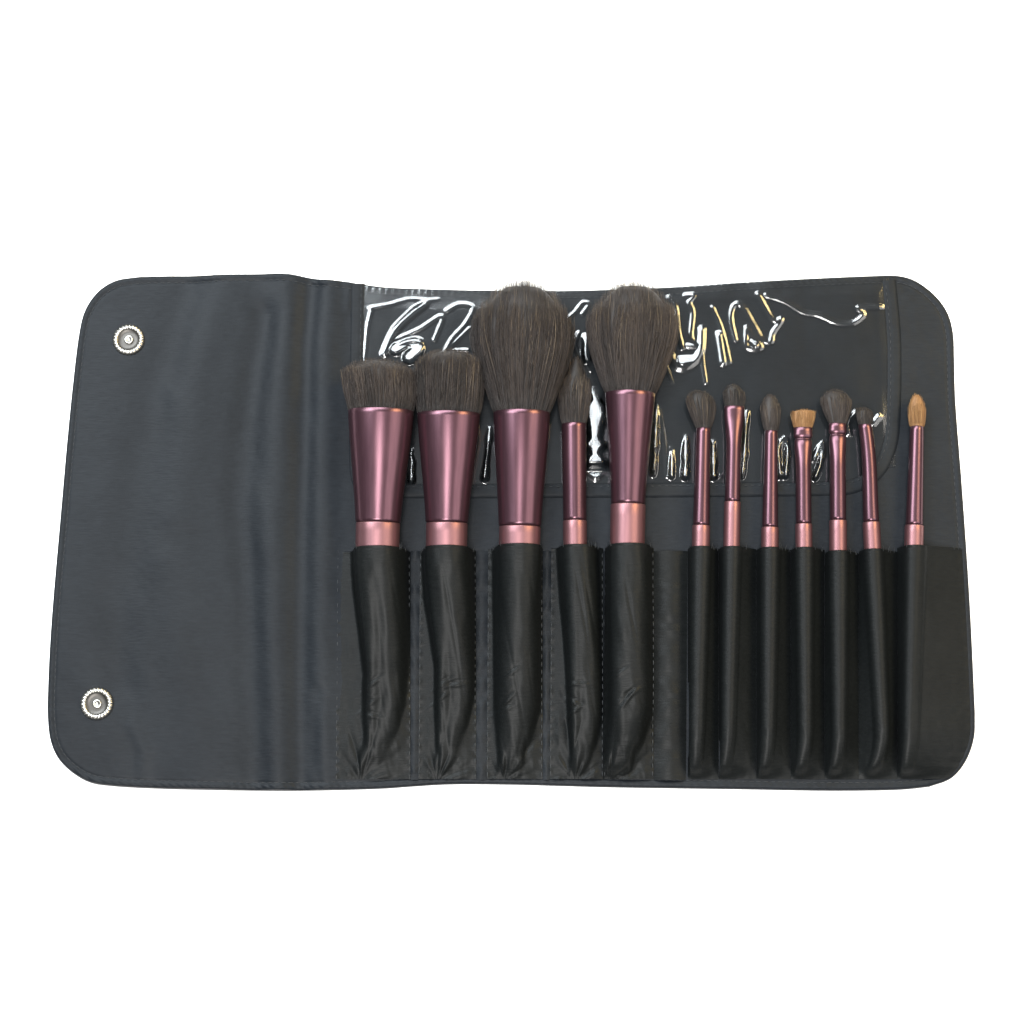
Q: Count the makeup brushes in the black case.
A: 12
